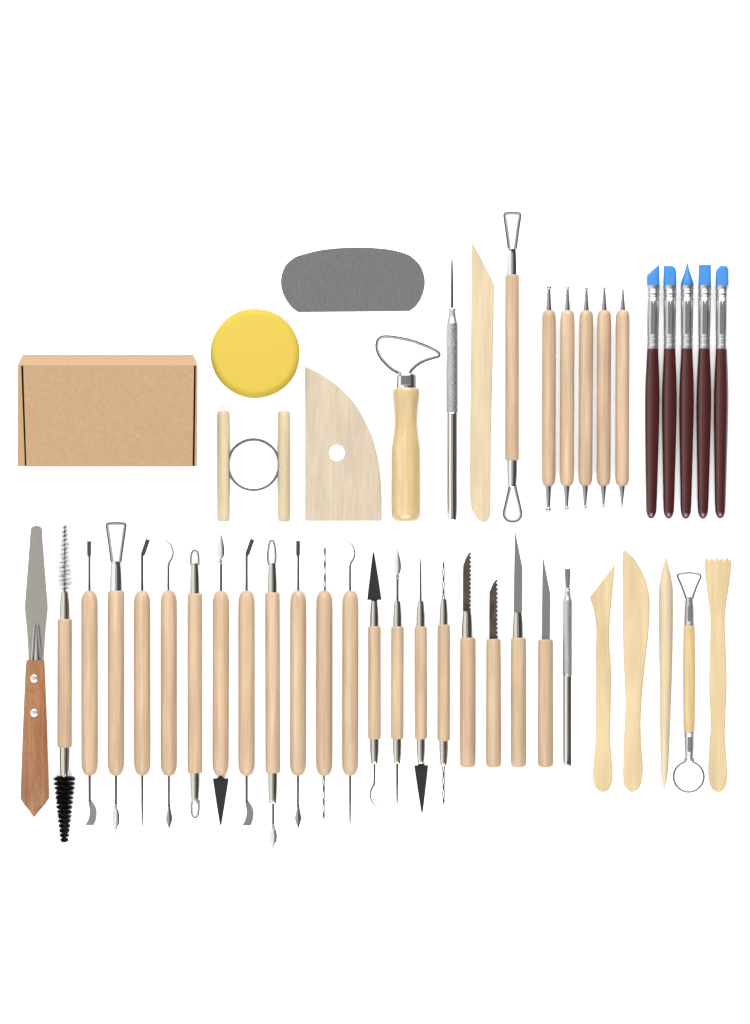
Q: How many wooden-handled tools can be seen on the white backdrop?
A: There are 30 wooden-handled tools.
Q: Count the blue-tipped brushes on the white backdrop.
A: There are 5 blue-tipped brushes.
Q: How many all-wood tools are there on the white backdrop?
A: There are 6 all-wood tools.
